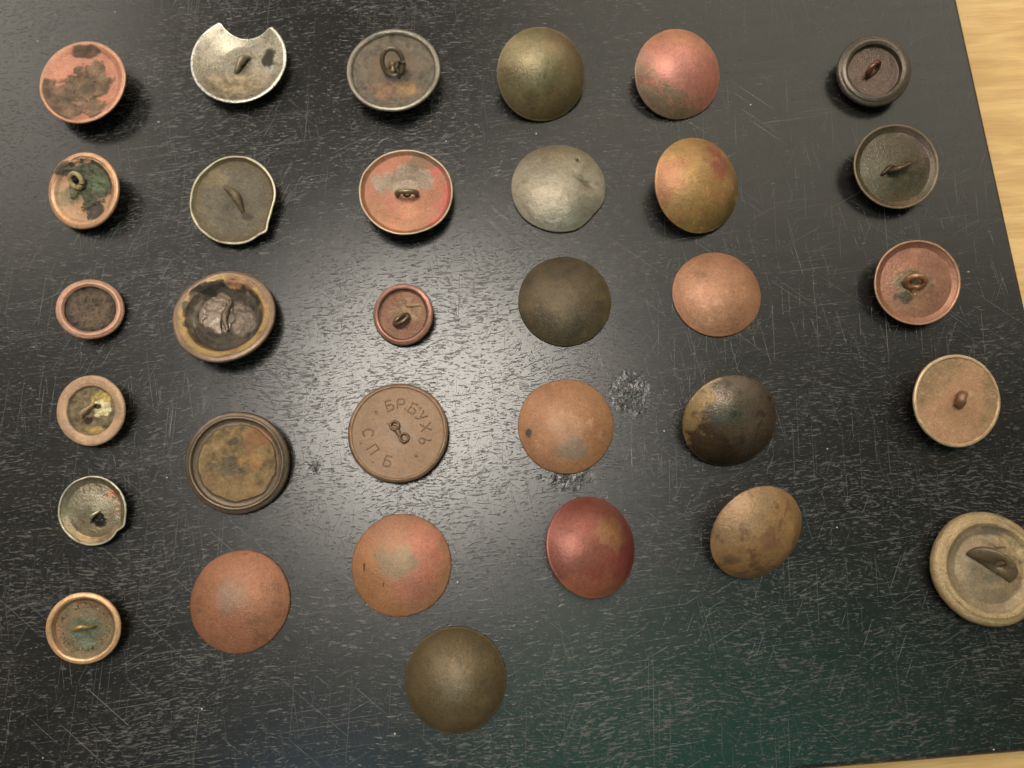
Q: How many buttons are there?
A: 32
